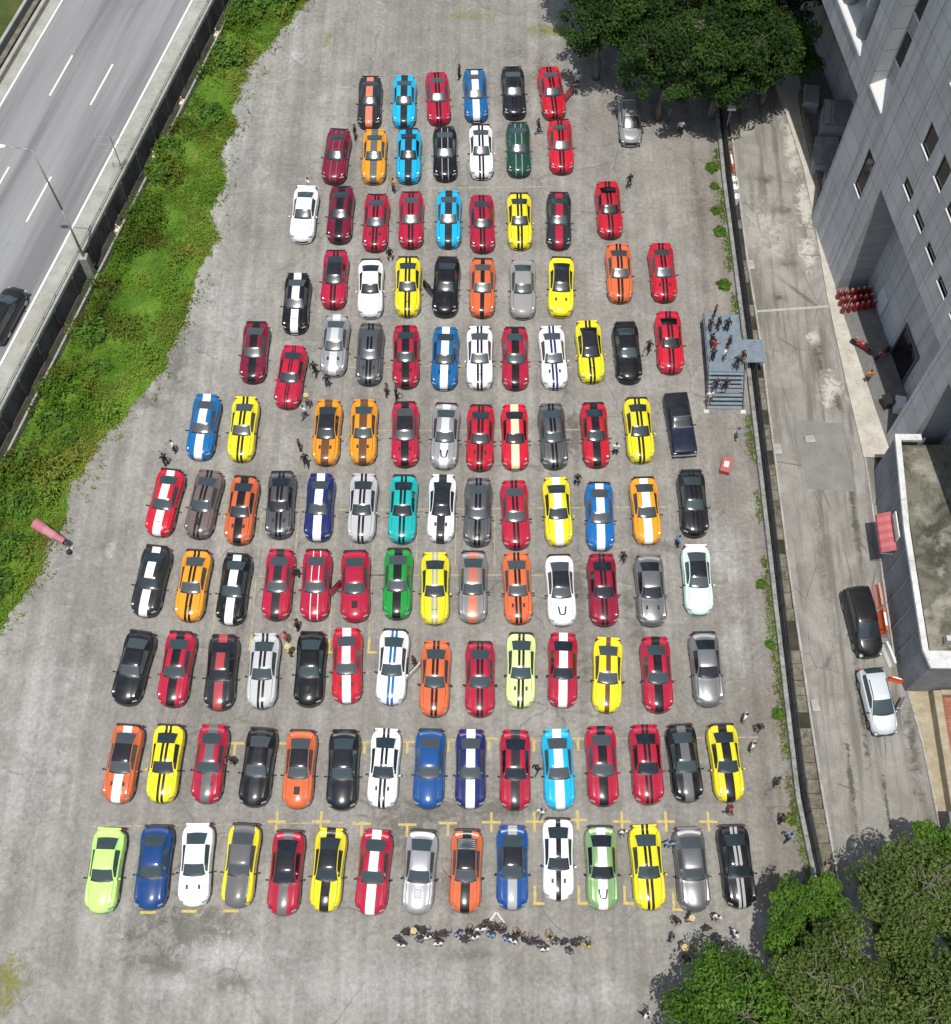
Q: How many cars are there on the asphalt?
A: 132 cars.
